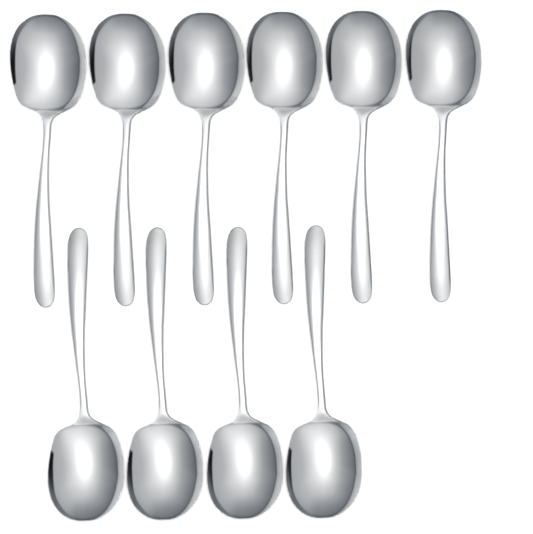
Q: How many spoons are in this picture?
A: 10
